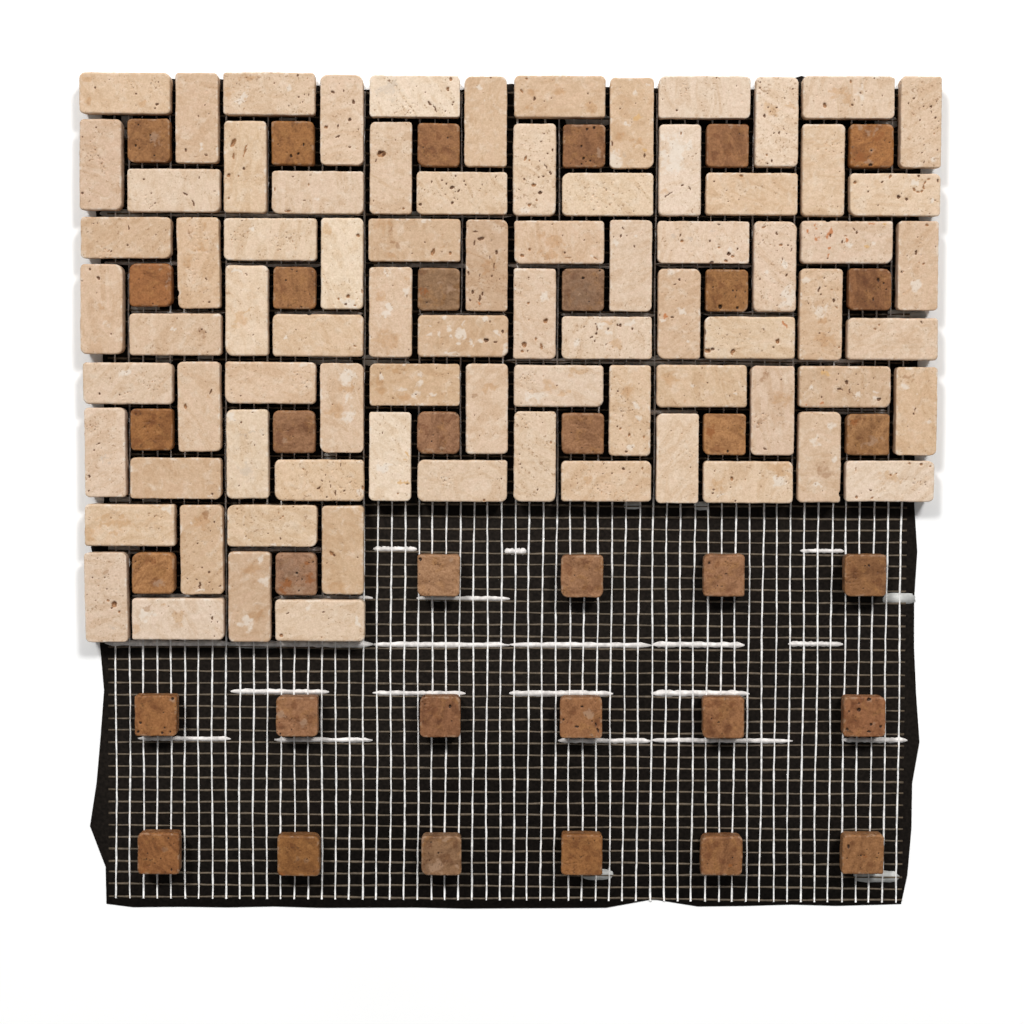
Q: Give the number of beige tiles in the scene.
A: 80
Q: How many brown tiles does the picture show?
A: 36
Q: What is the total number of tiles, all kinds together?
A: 116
